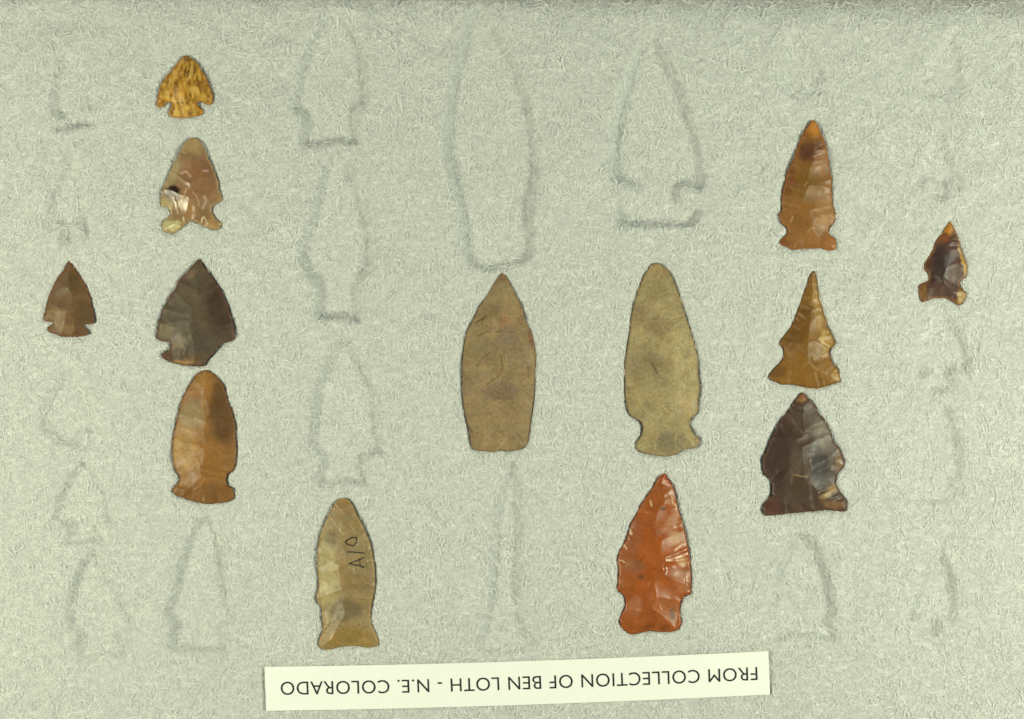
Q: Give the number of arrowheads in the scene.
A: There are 13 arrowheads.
